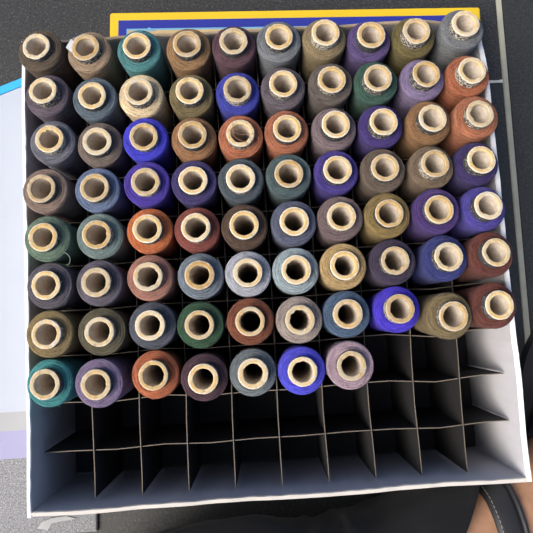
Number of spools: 77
